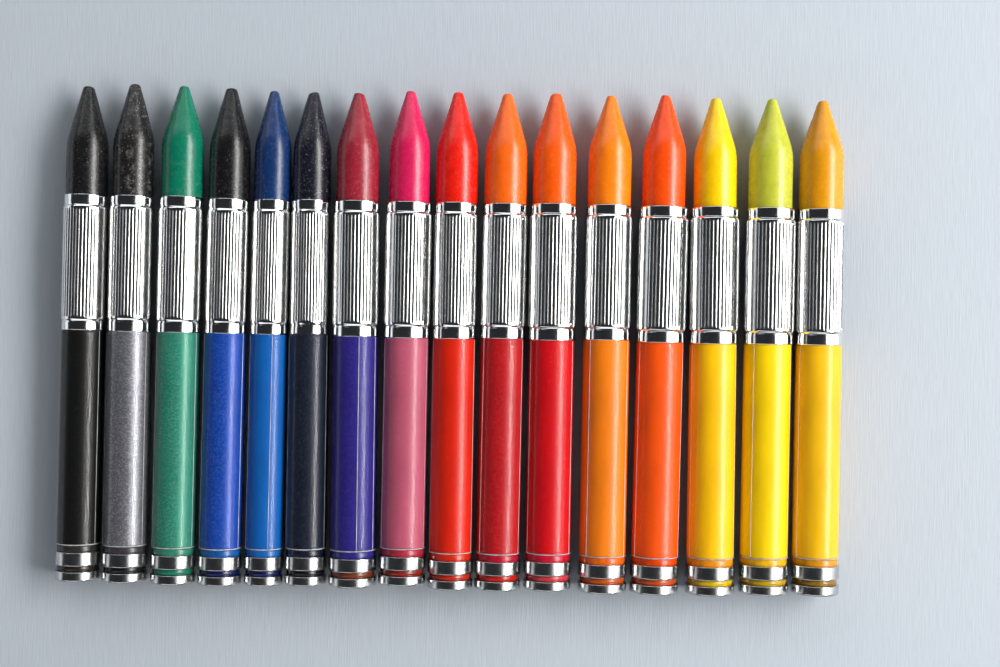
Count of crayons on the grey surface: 16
